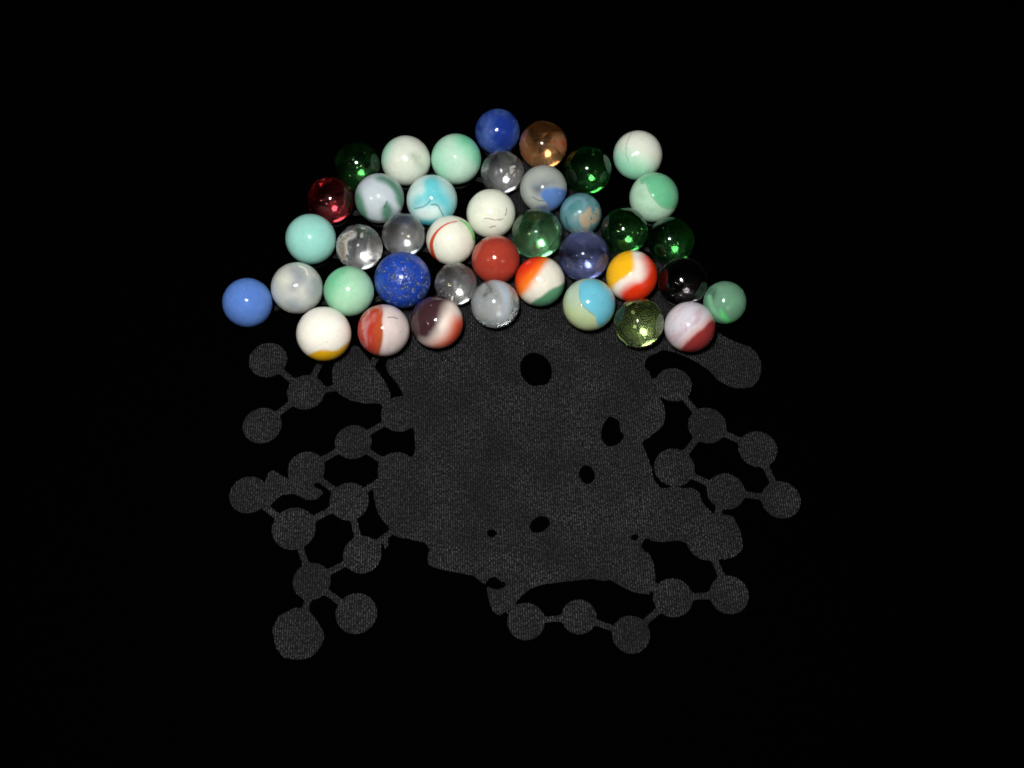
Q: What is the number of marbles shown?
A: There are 40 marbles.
